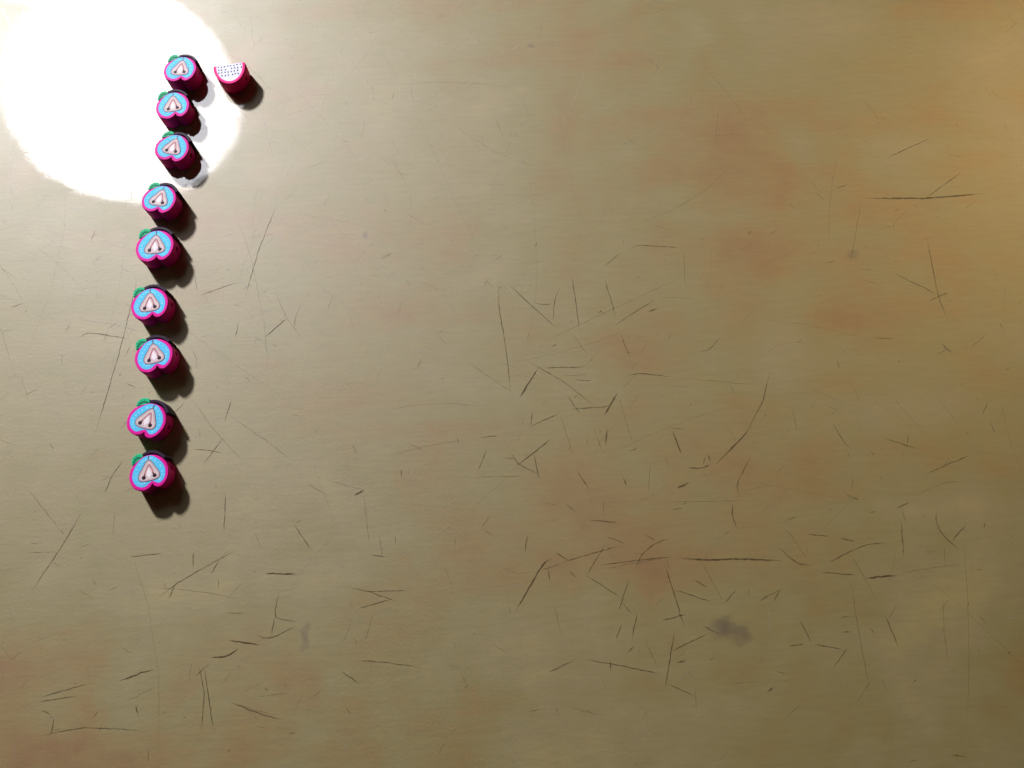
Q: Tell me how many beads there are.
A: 10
